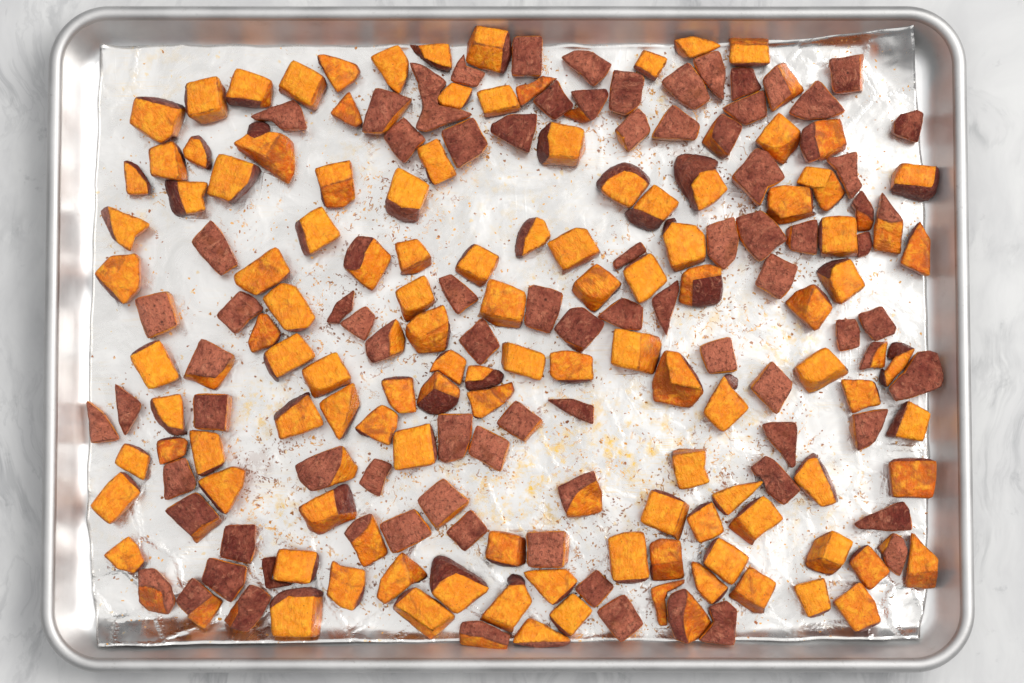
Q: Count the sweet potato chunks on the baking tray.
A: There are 198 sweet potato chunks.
